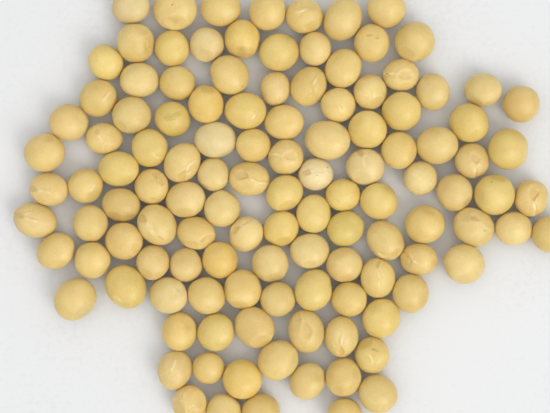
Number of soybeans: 120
